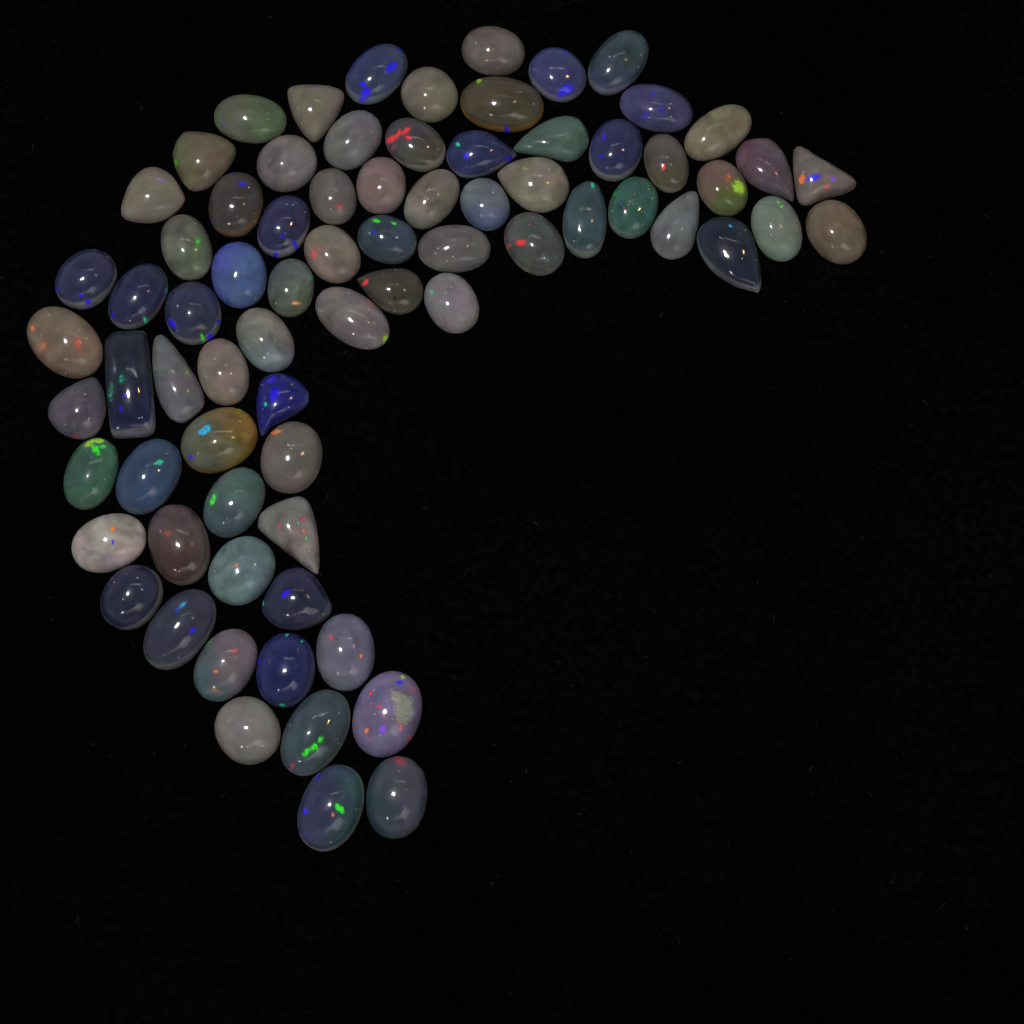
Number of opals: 75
